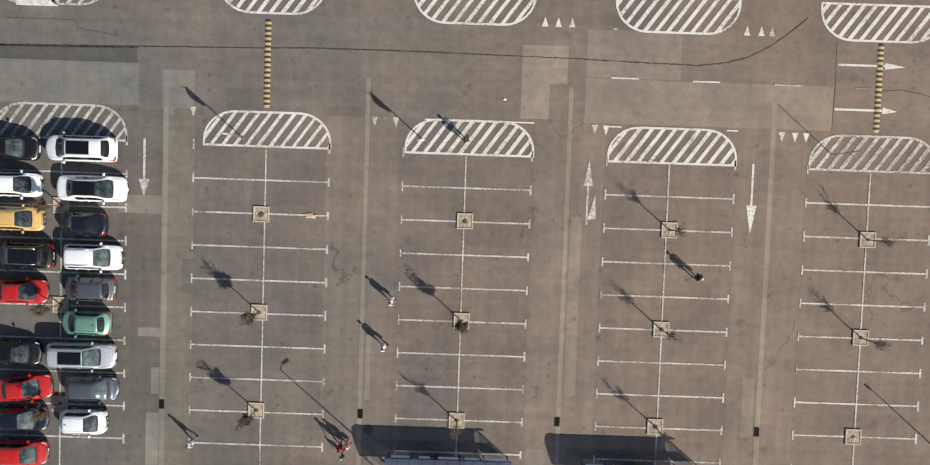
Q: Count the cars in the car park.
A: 18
